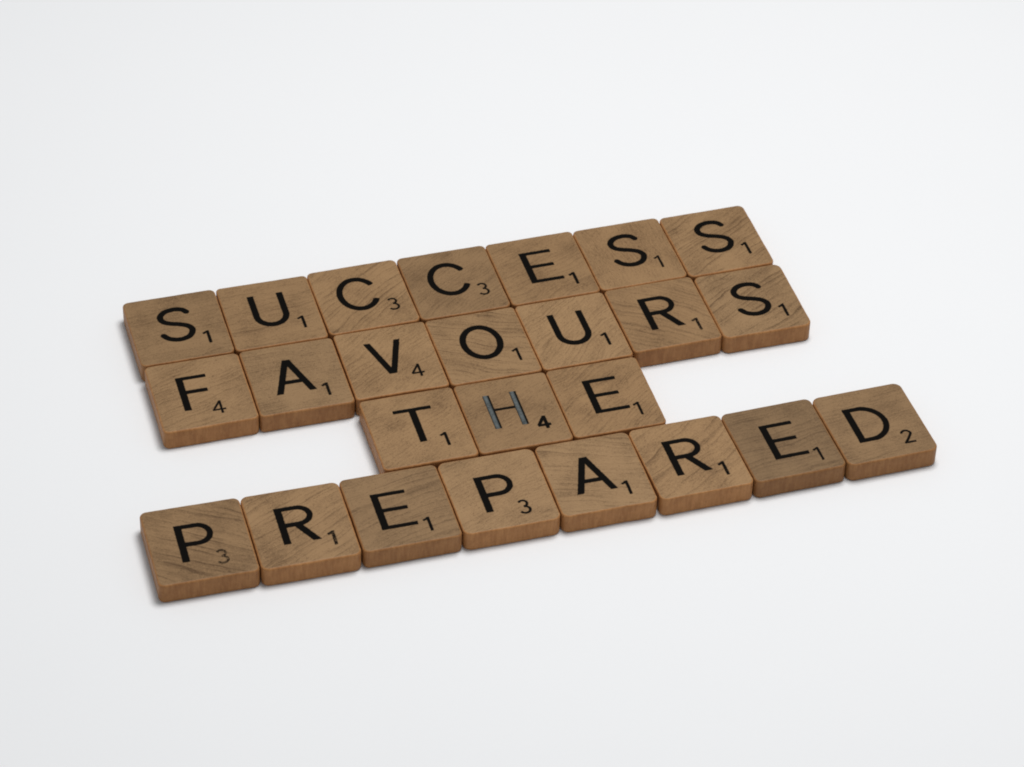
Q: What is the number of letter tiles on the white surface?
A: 25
